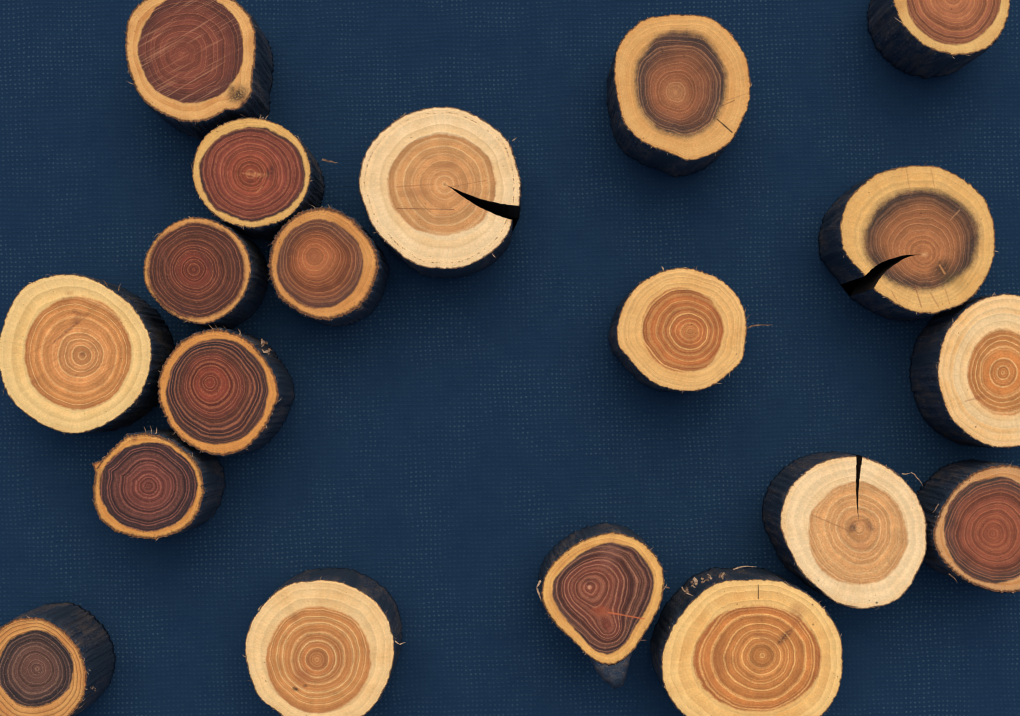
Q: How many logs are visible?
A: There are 19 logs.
